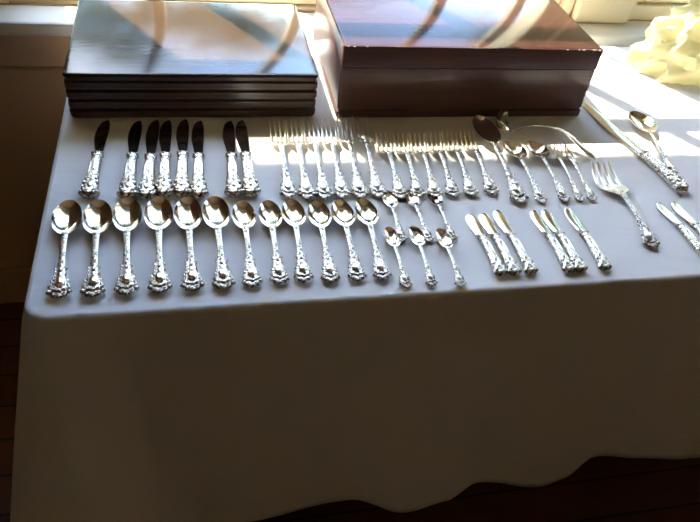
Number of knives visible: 17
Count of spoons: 22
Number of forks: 15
